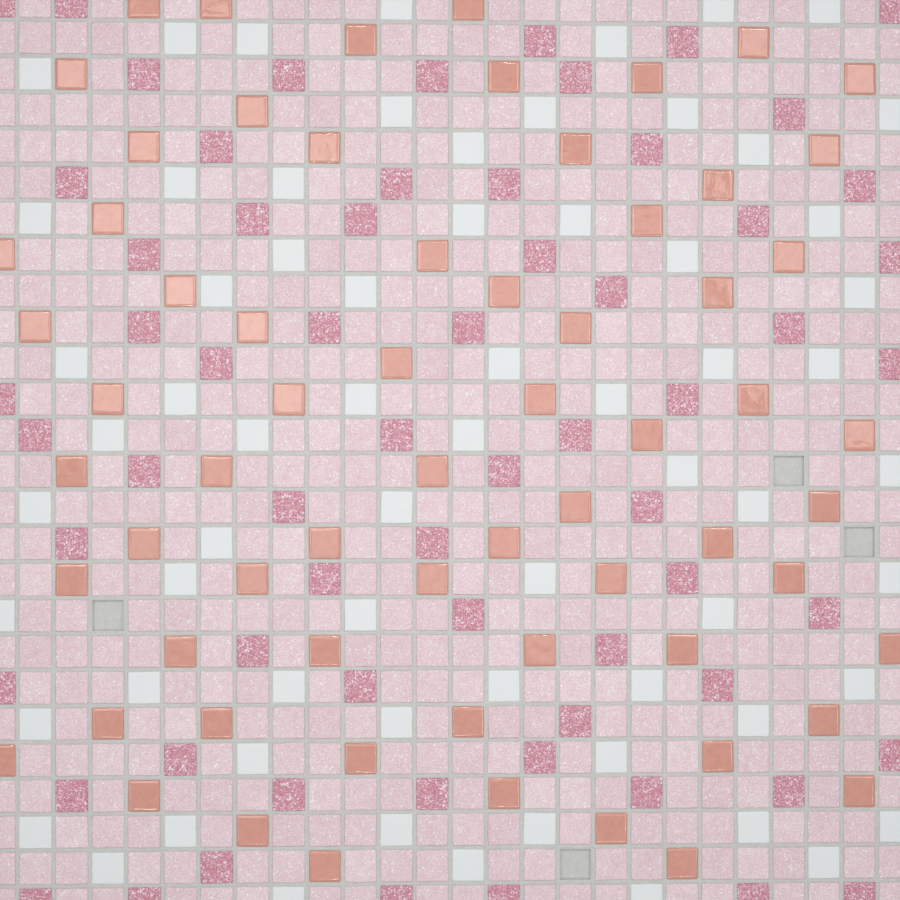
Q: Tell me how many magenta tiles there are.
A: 65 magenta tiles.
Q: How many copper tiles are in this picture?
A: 66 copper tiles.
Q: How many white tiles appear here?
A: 67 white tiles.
